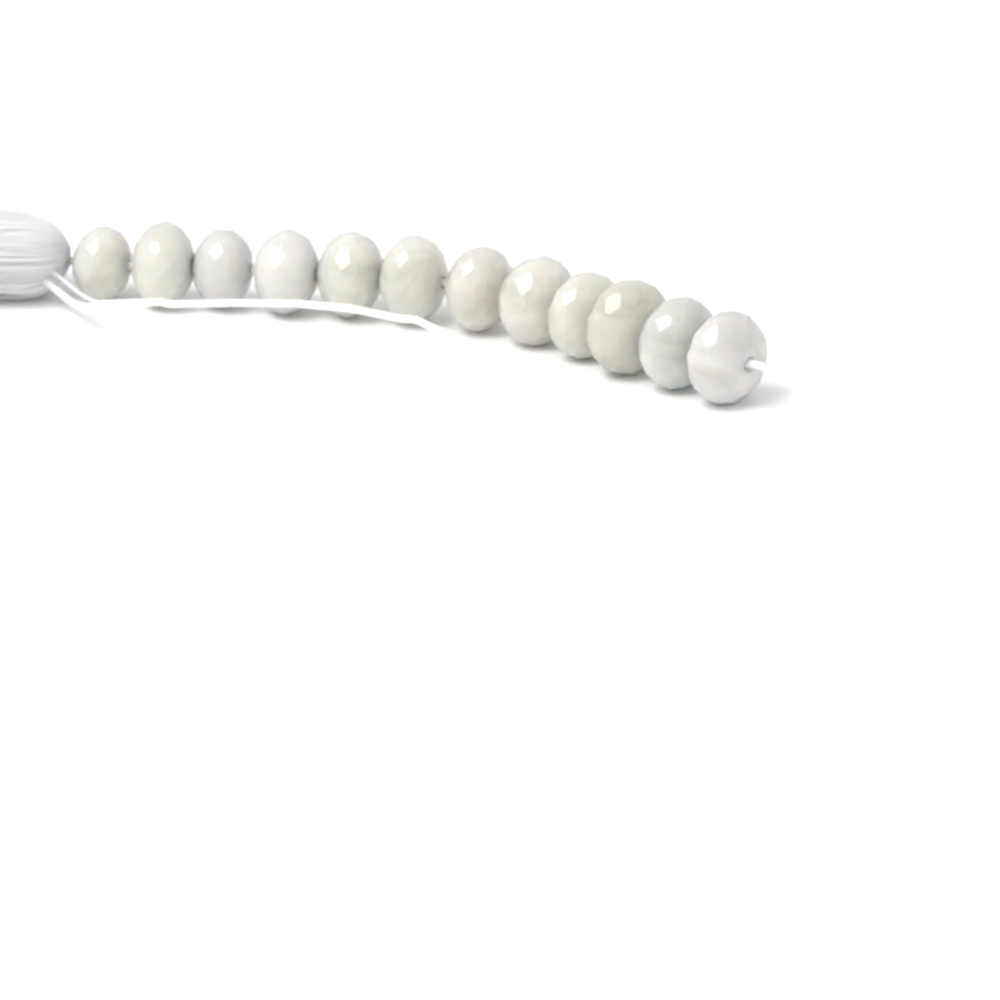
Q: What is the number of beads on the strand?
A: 12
